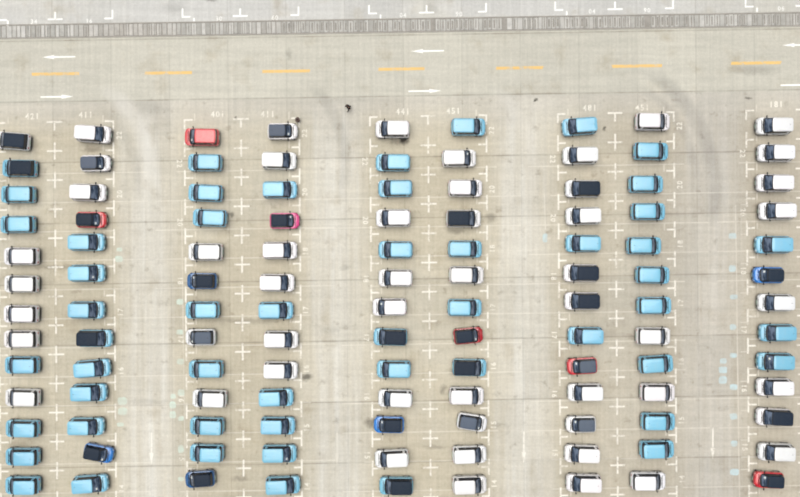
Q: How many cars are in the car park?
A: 117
